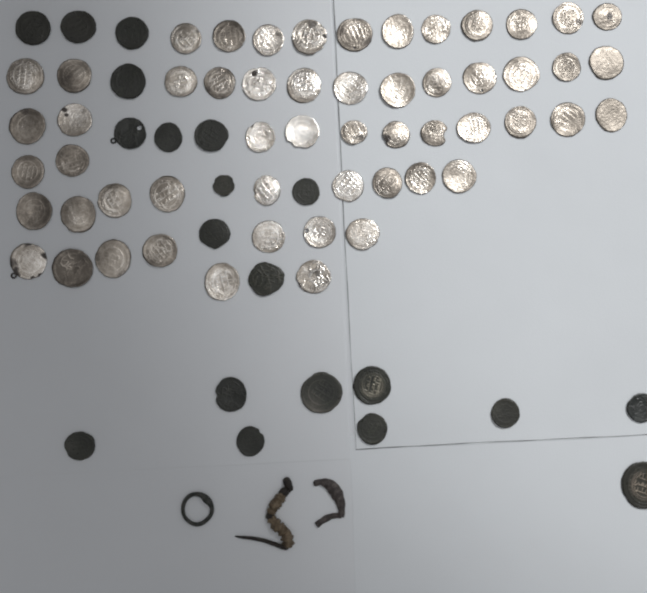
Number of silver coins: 55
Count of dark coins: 20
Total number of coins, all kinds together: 75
